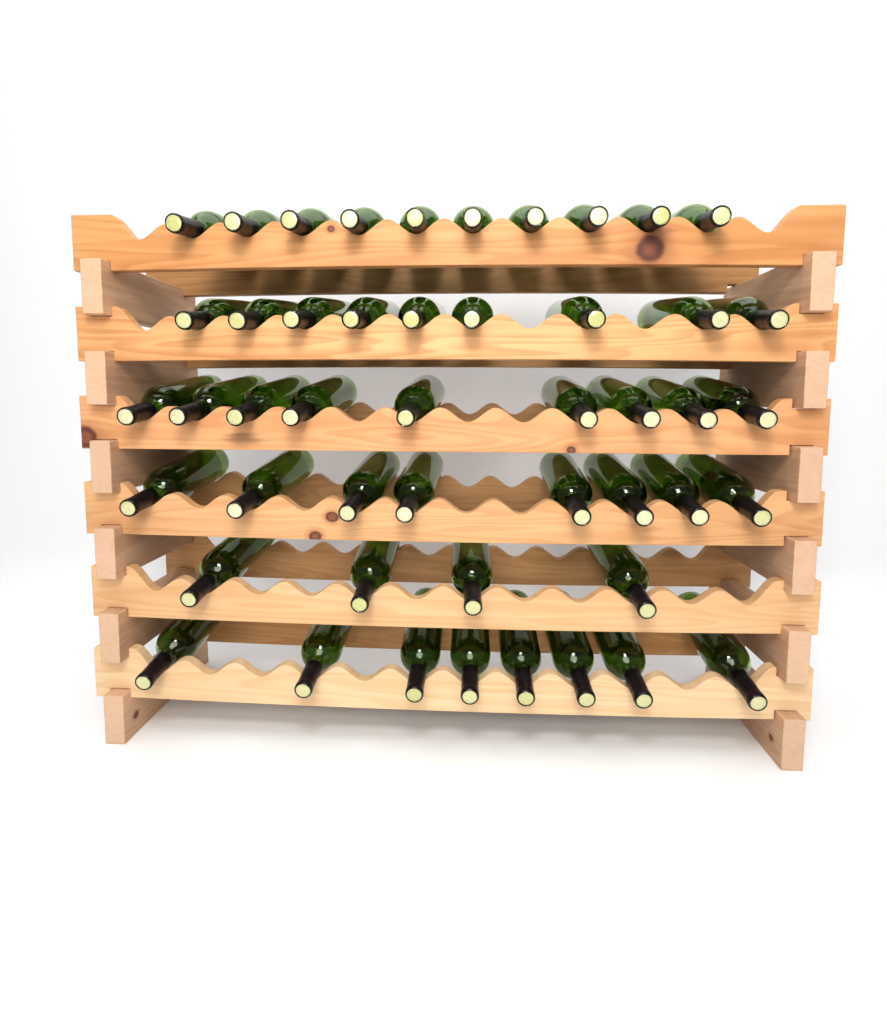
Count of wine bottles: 48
